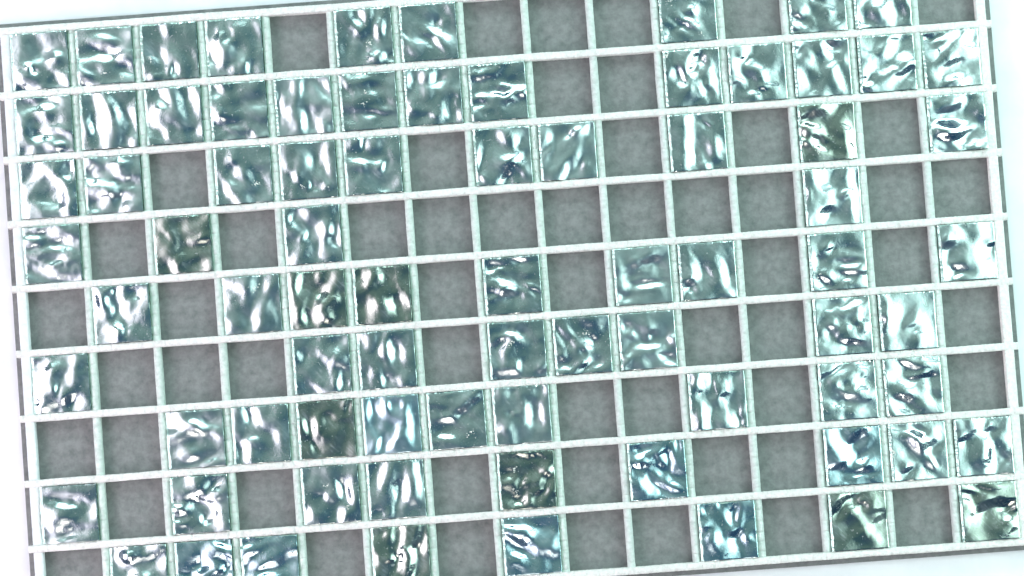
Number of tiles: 79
